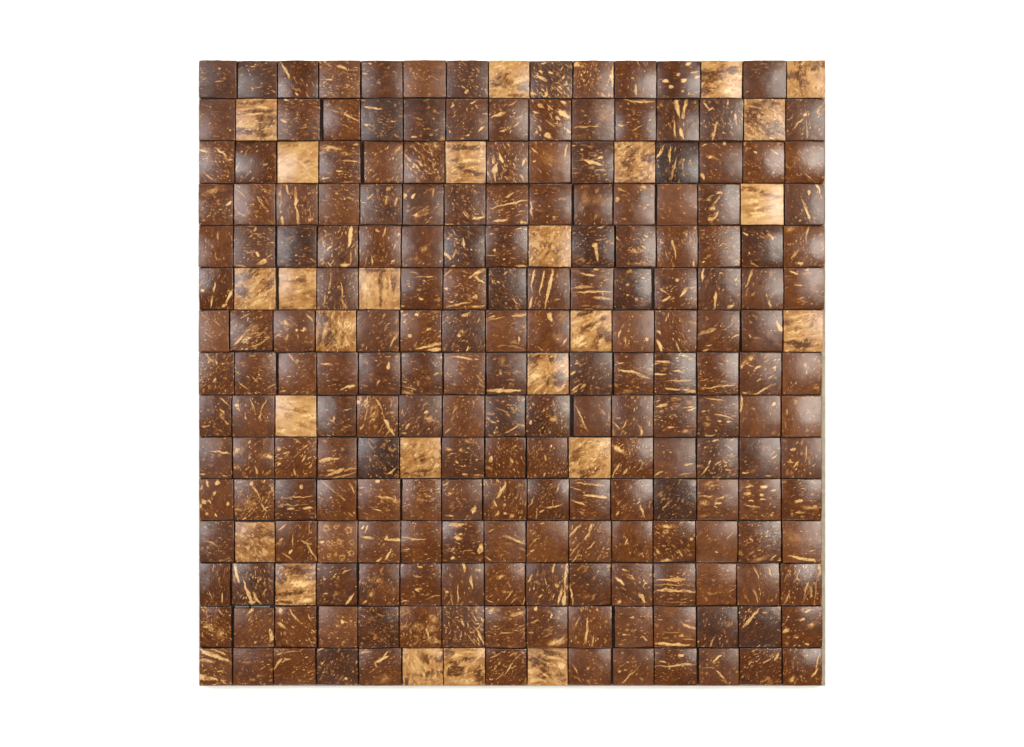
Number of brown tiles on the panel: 200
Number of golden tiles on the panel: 25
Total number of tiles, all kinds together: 225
